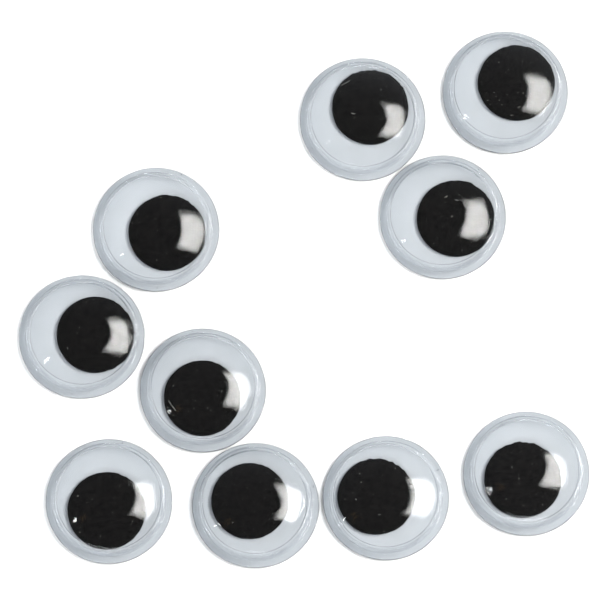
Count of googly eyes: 10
